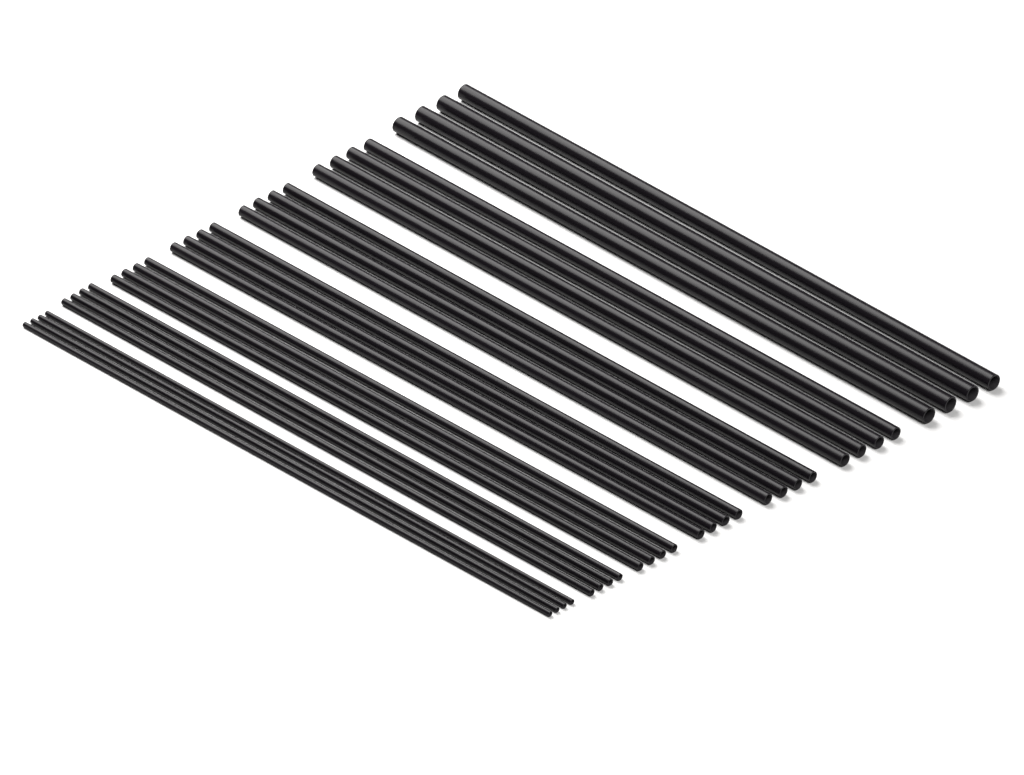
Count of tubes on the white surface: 28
